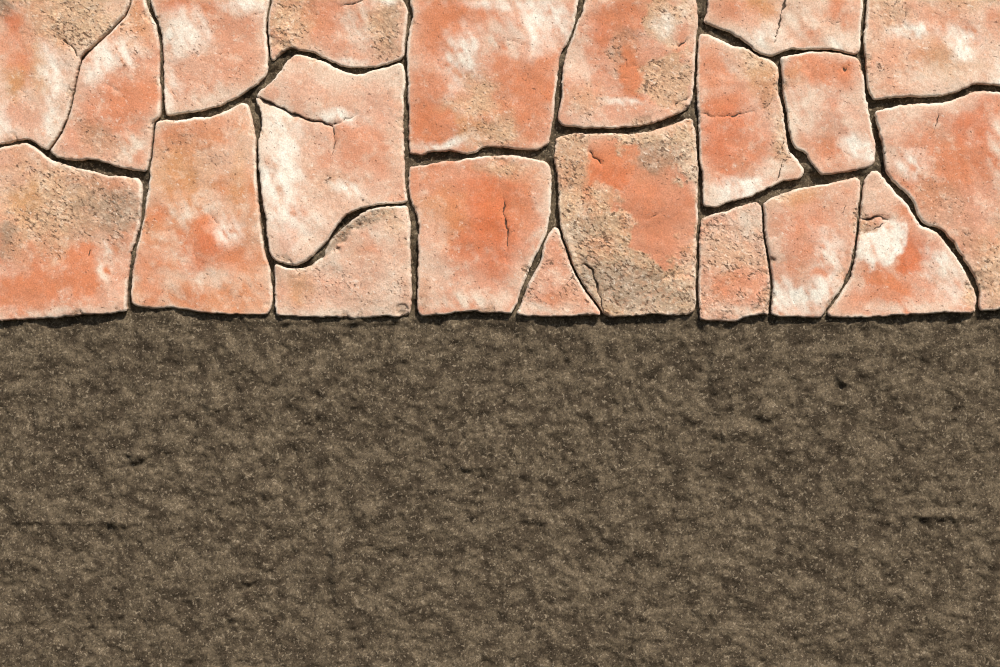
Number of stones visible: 21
